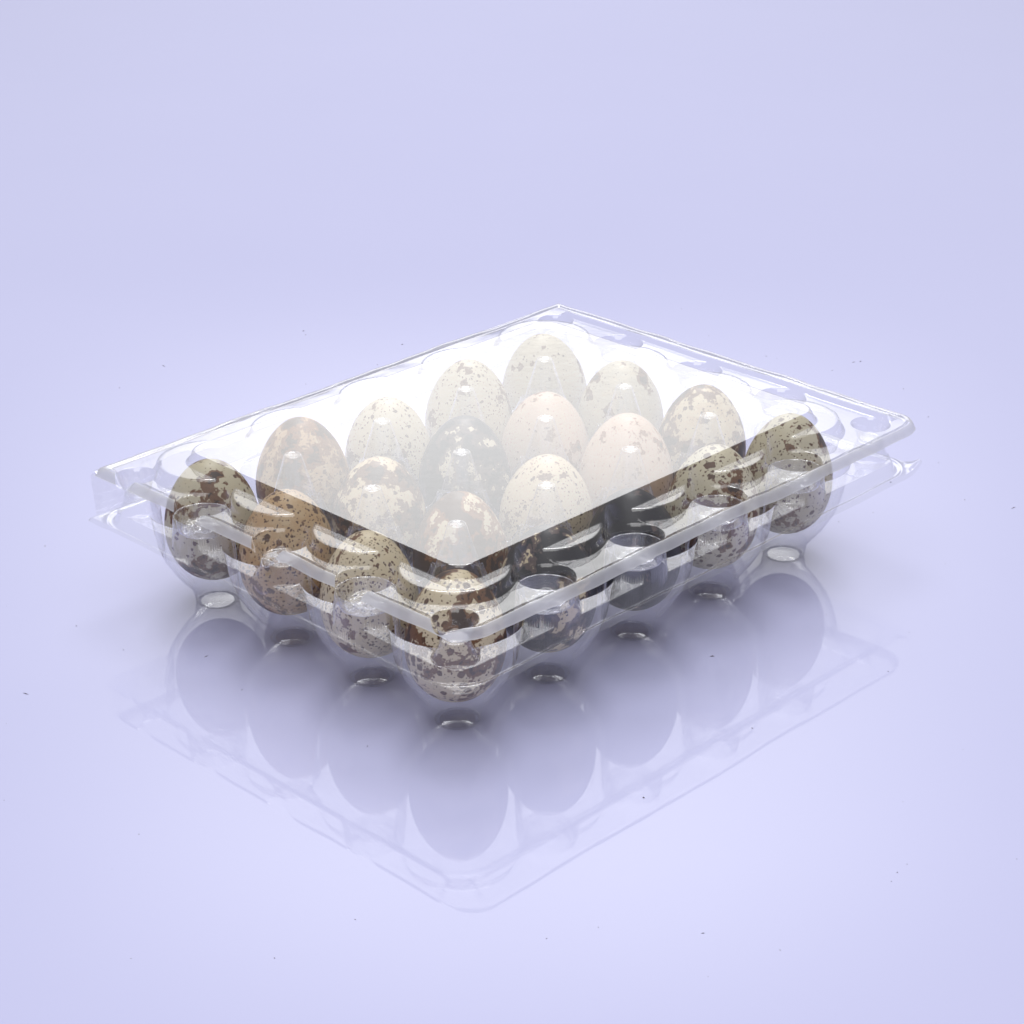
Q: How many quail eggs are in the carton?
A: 20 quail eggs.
